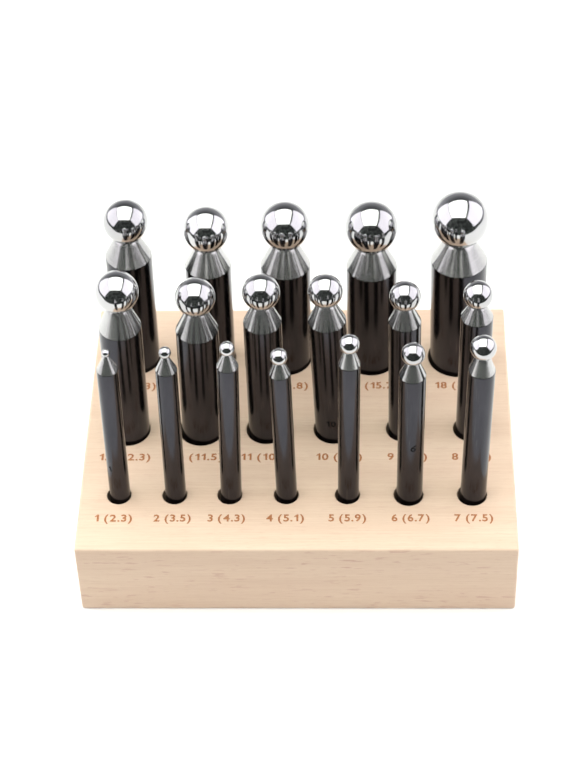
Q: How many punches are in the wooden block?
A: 18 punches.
